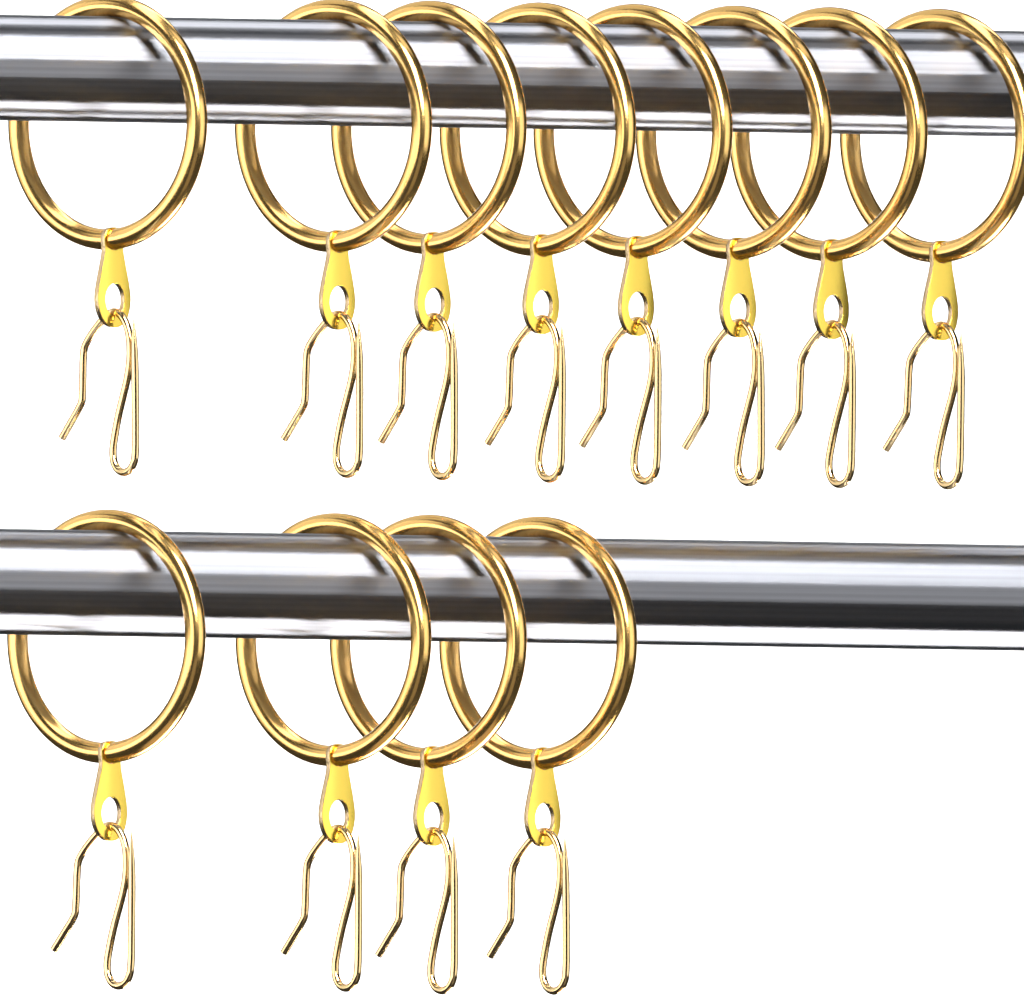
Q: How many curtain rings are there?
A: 12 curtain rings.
